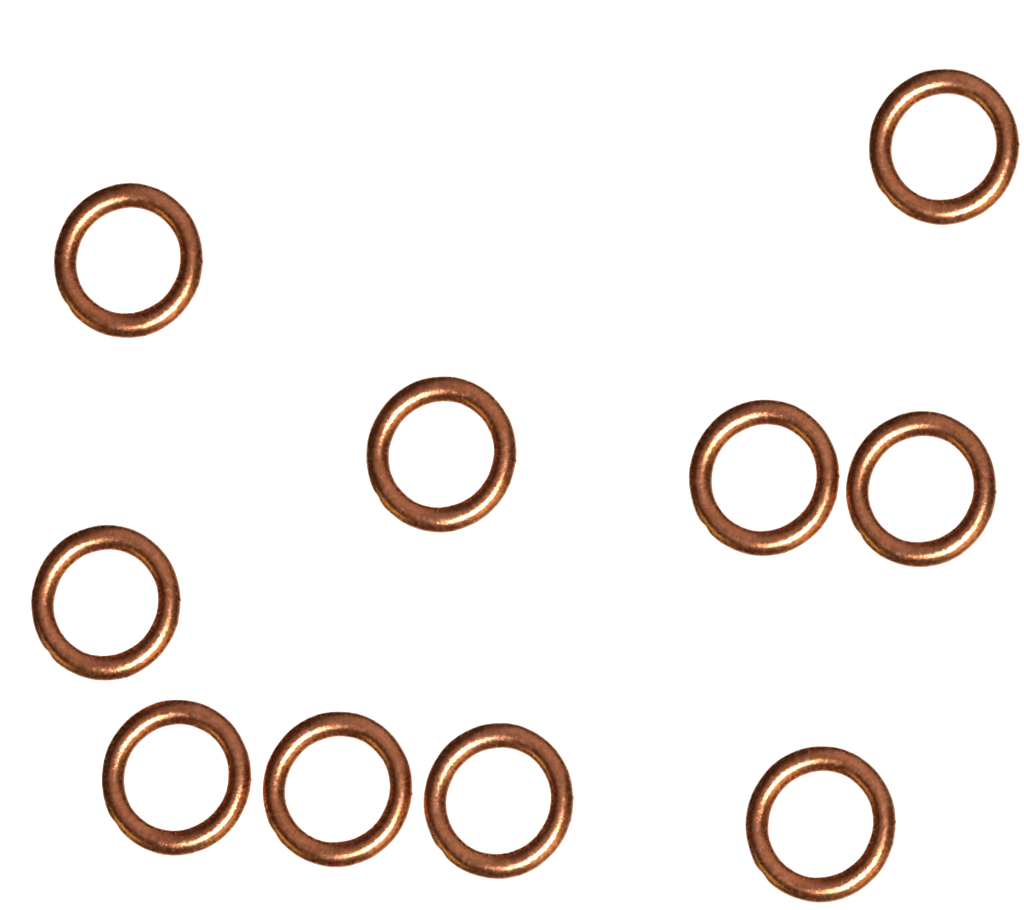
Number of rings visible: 10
